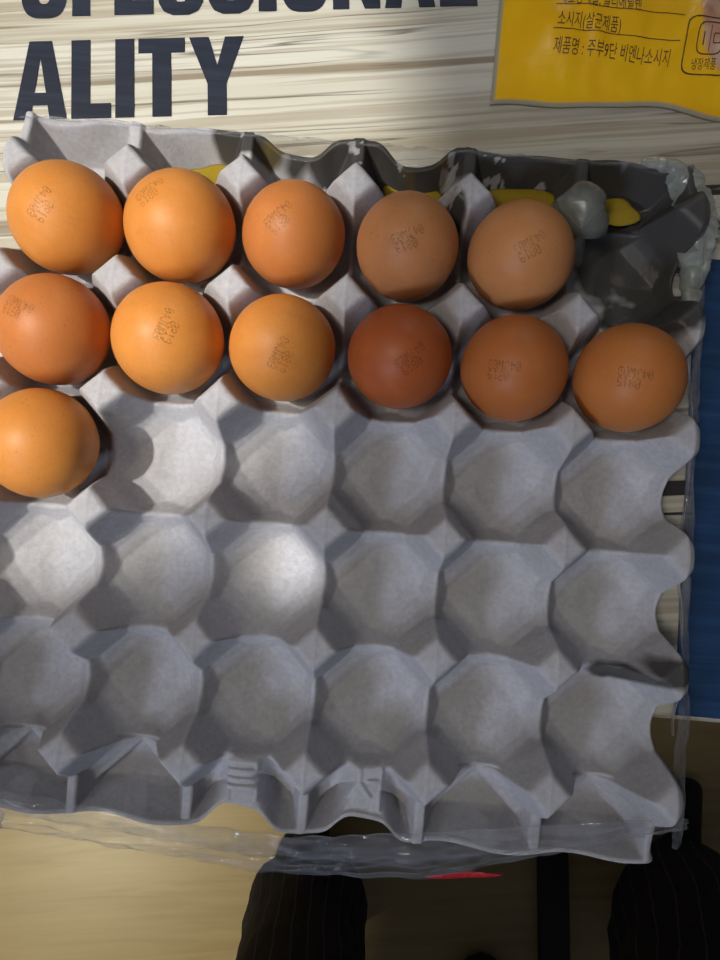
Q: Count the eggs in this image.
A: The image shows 12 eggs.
